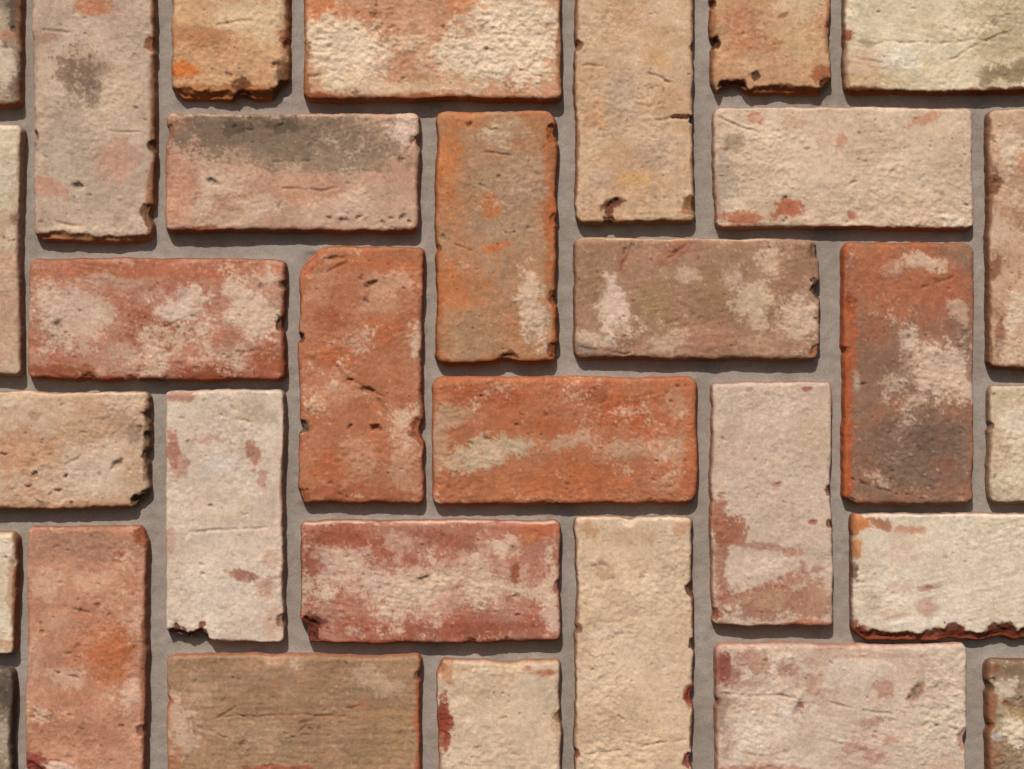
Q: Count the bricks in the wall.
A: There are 31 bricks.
